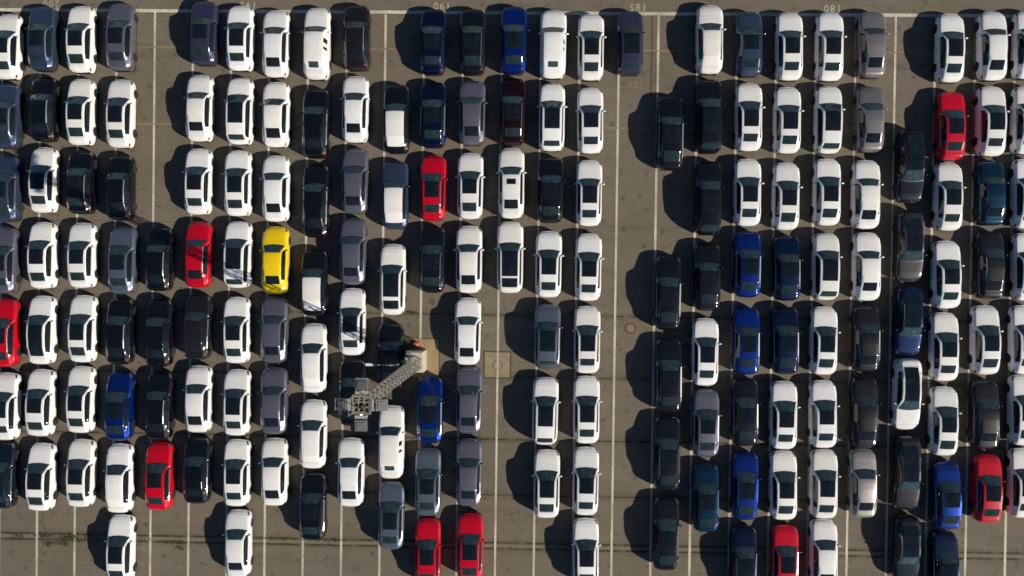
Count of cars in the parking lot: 181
